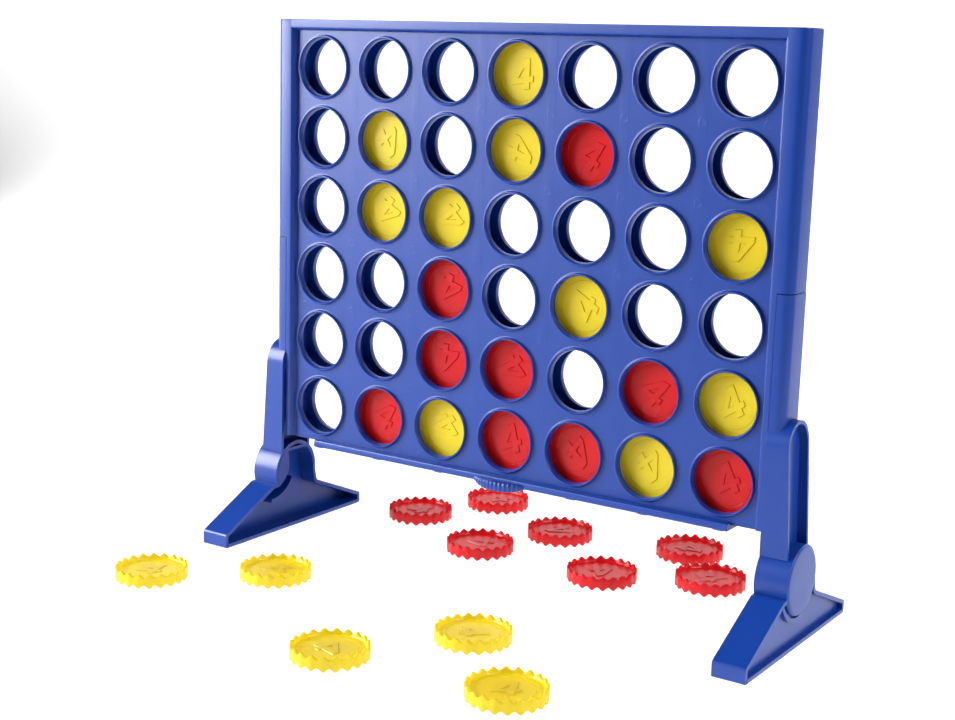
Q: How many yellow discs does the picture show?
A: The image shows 15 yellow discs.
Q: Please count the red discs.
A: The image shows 16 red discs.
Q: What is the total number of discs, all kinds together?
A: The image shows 31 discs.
